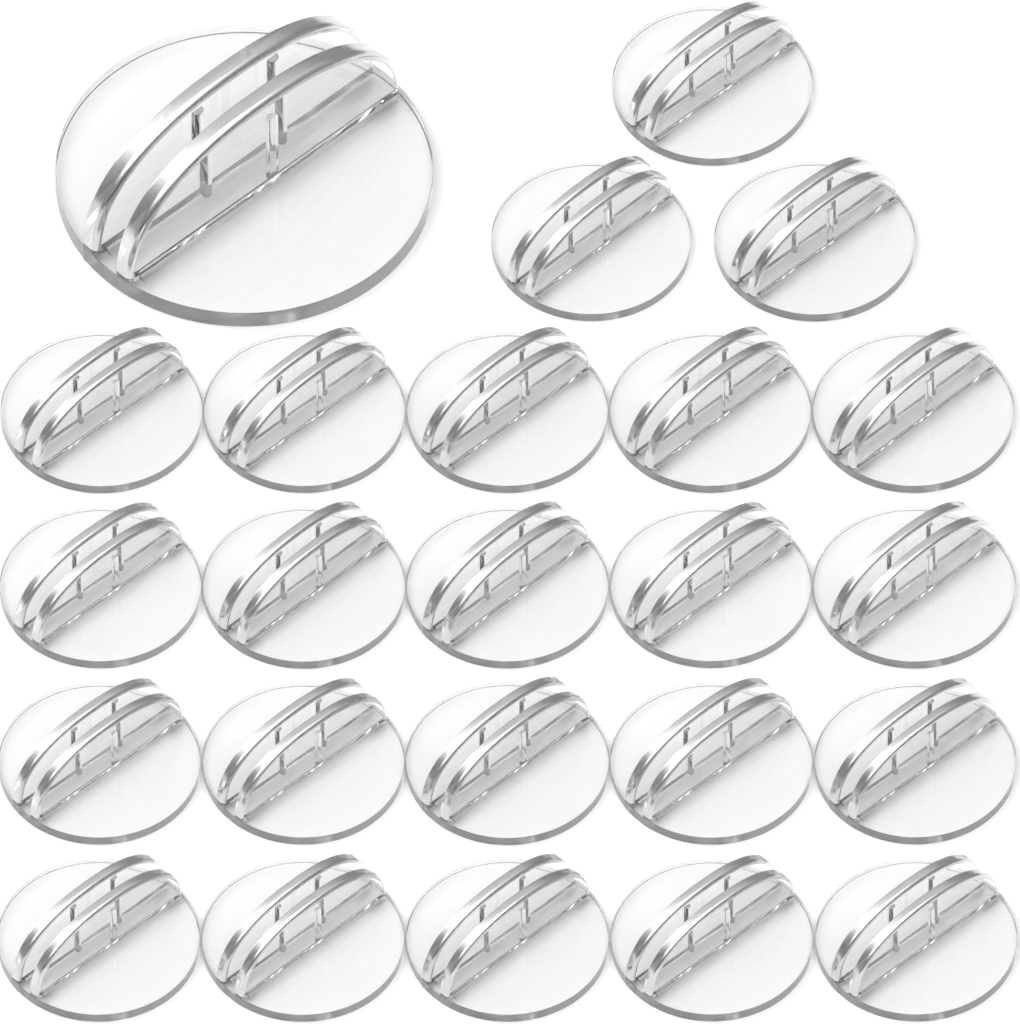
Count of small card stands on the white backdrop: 23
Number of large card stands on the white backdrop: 1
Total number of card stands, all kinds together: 24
